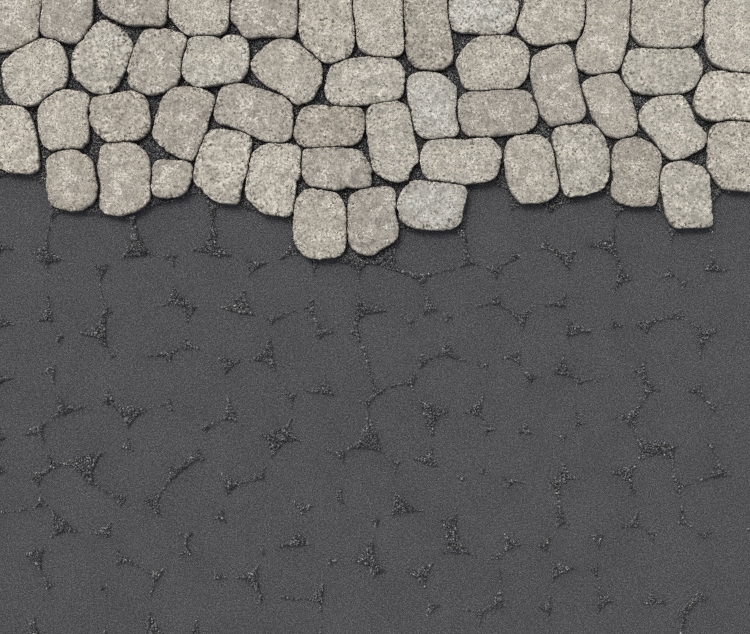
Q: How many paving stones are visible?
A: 49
